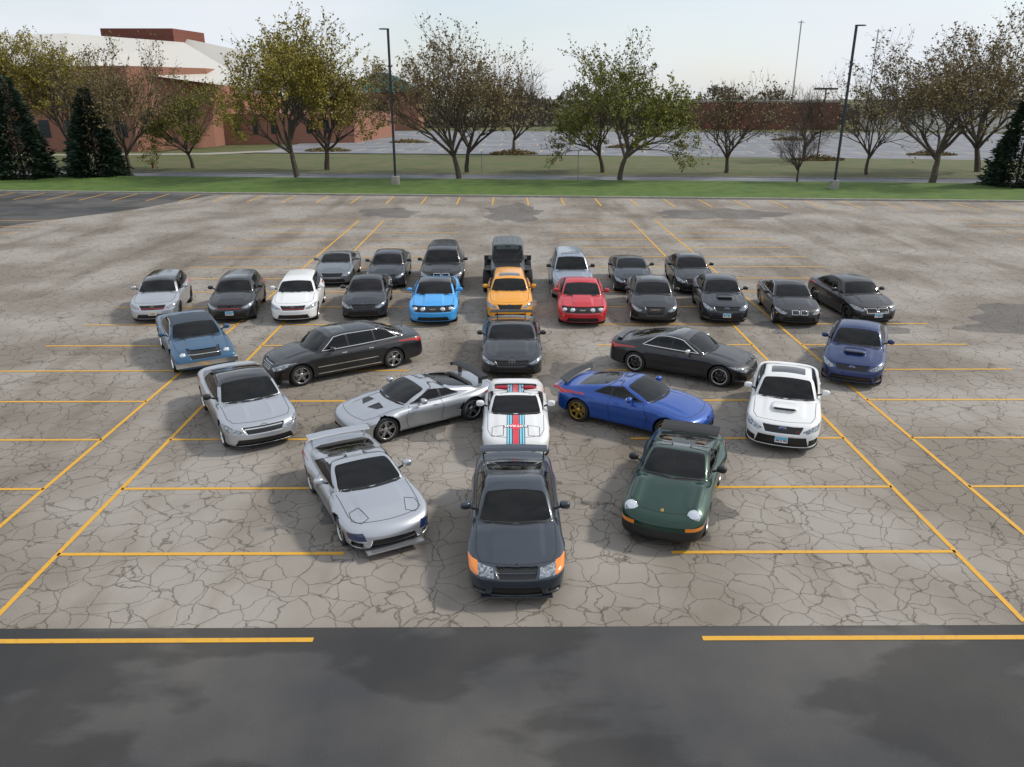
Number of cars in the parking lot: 31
